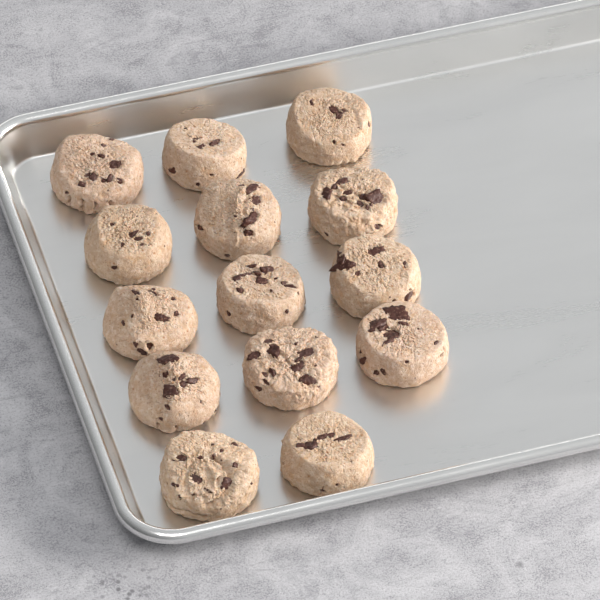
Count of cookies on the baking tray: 14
